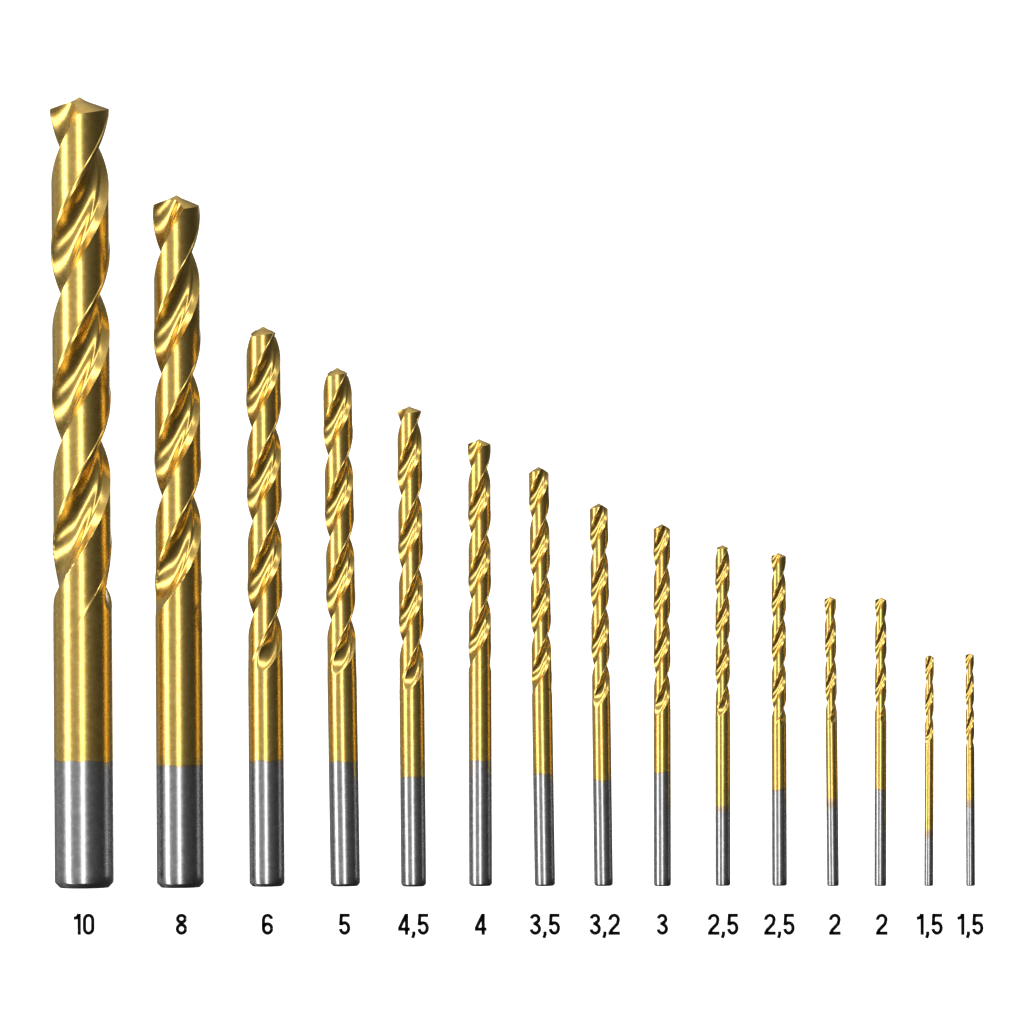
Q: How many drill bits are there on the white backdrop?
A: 15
